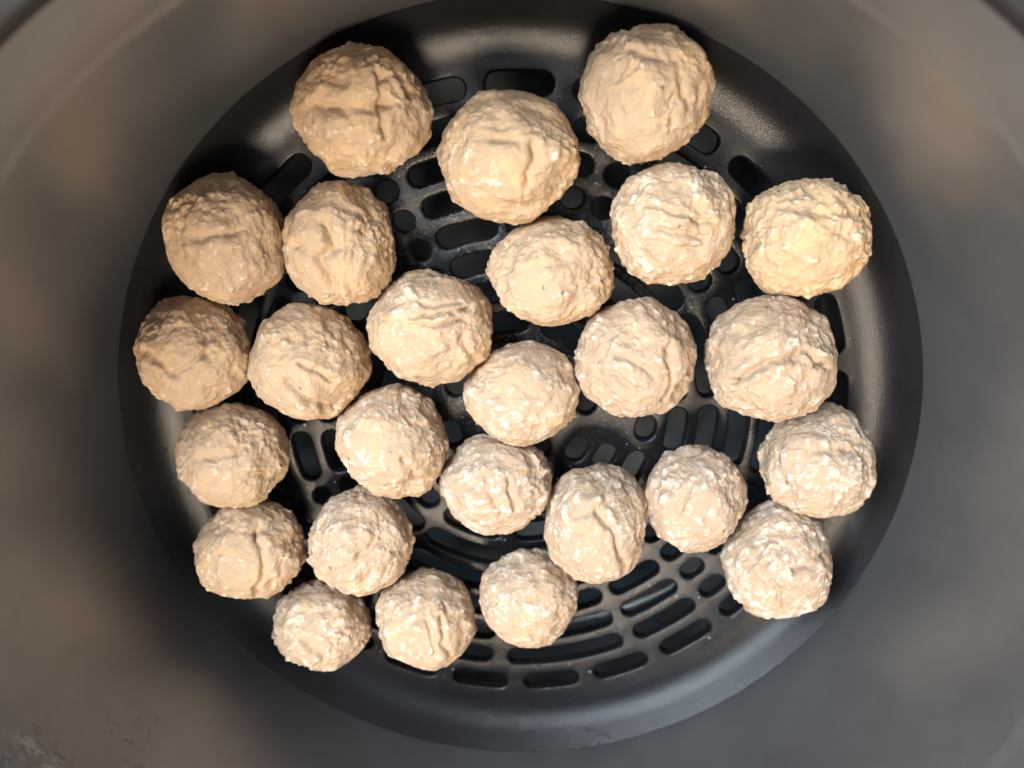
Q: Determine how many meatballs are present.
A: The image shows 26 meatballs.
